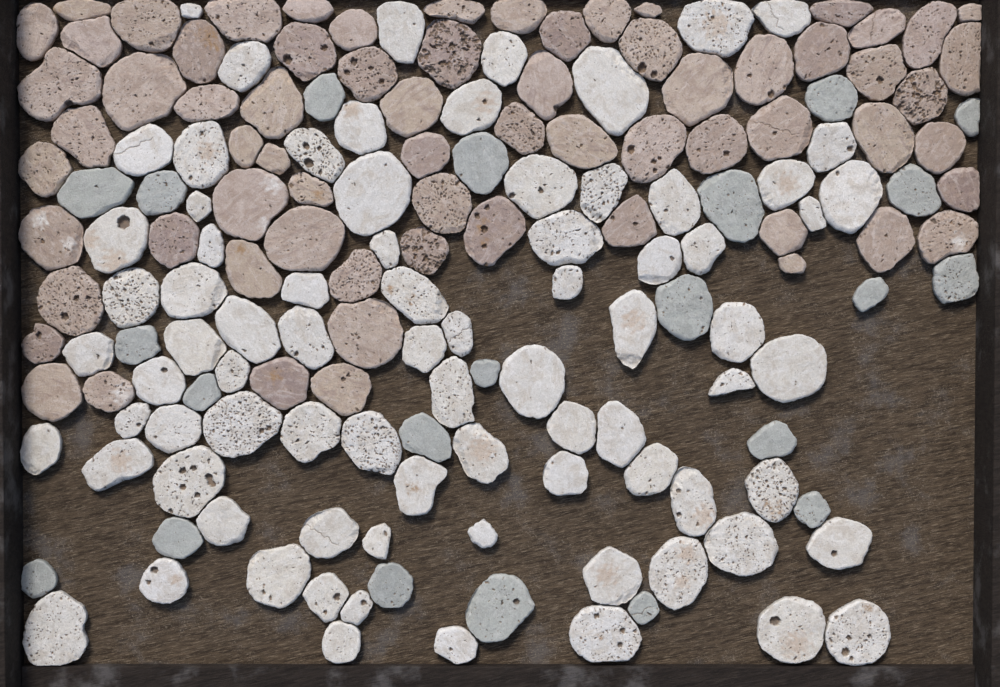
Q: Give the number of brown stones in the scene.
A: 68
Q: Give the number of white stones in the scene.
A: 80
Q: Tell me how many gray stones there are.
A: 22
